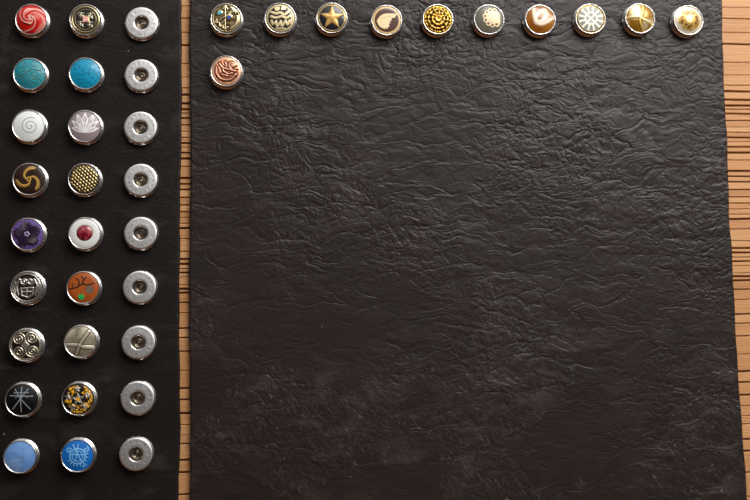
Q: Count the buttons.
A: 38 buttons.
